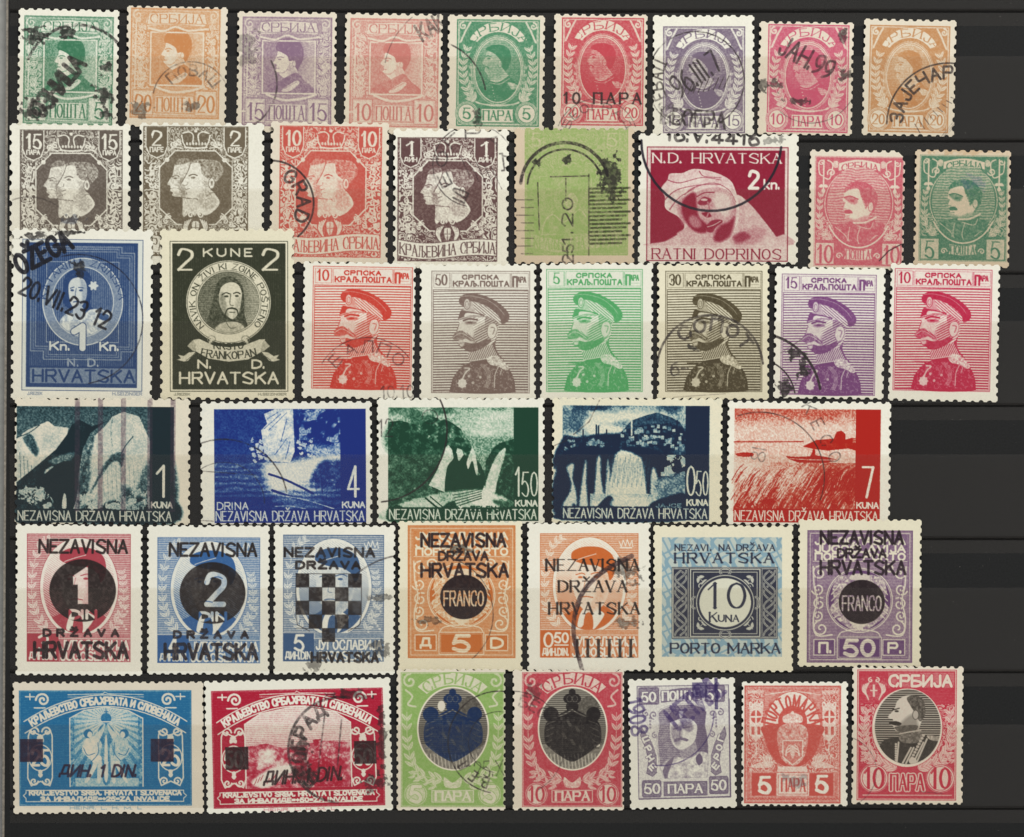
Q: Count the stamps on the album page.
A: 44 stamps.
